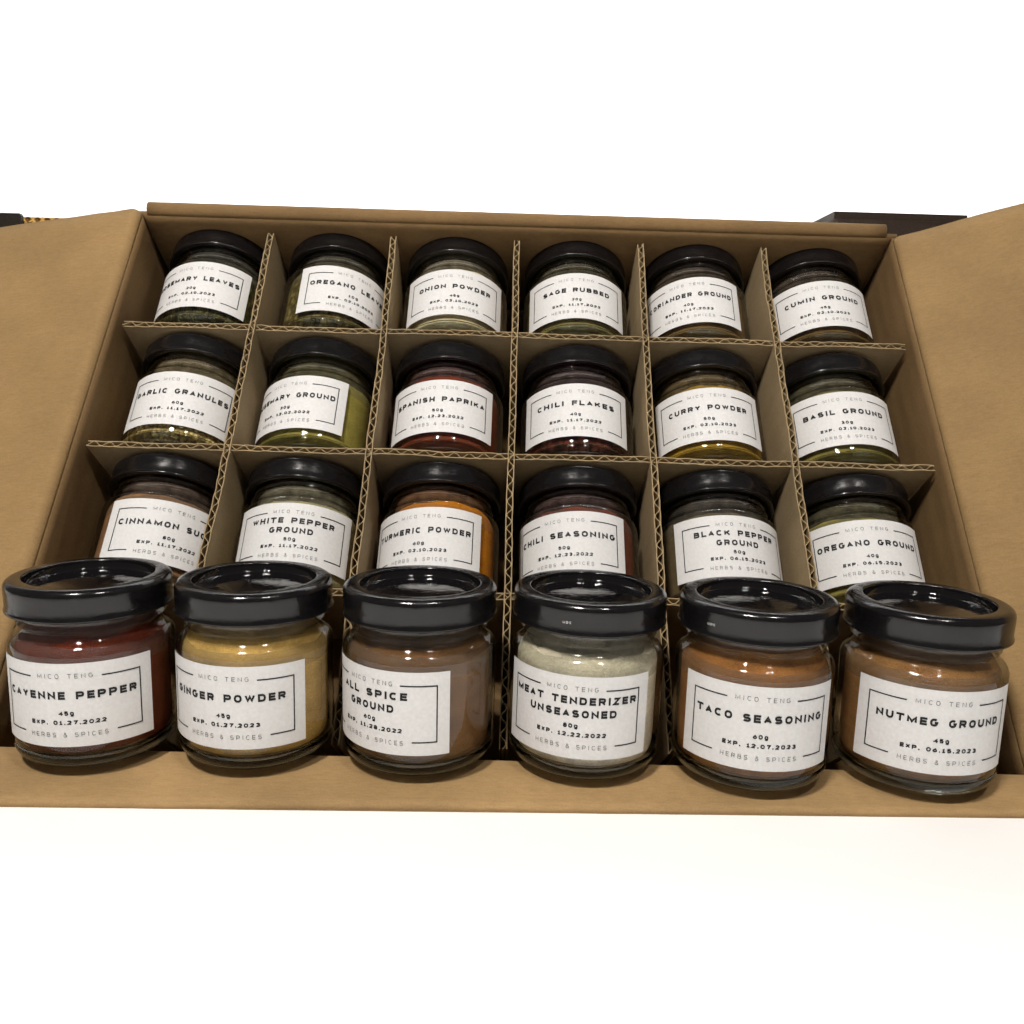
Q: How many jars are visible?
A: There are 24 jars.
